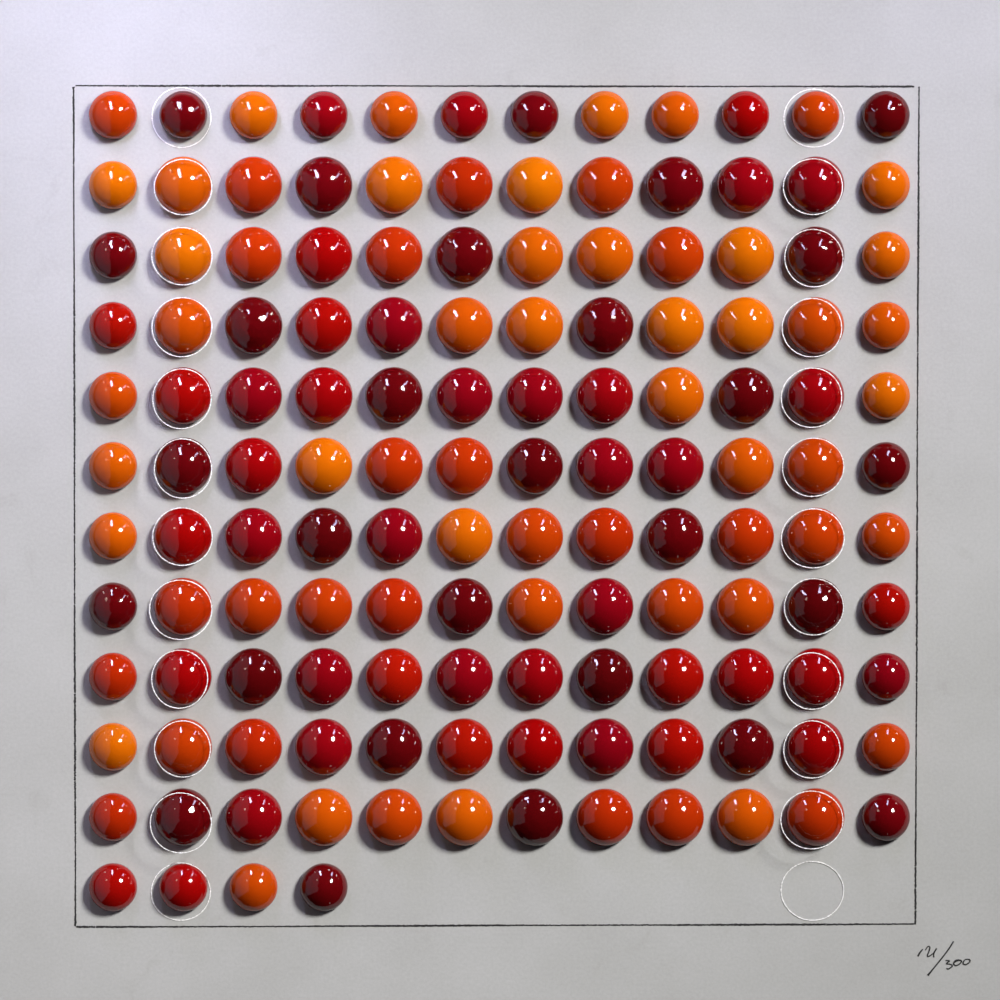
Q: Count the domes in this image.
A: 136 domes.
